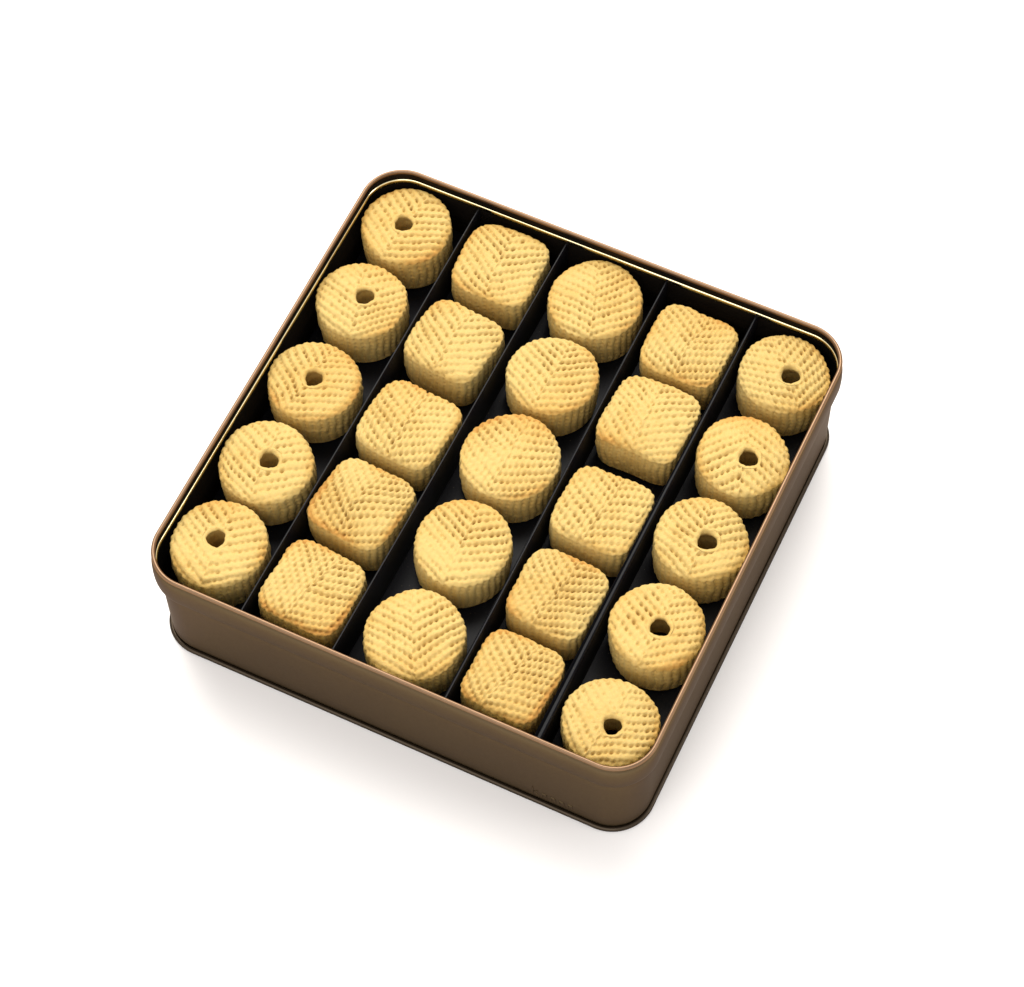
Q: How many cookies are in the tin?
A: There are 25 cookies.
